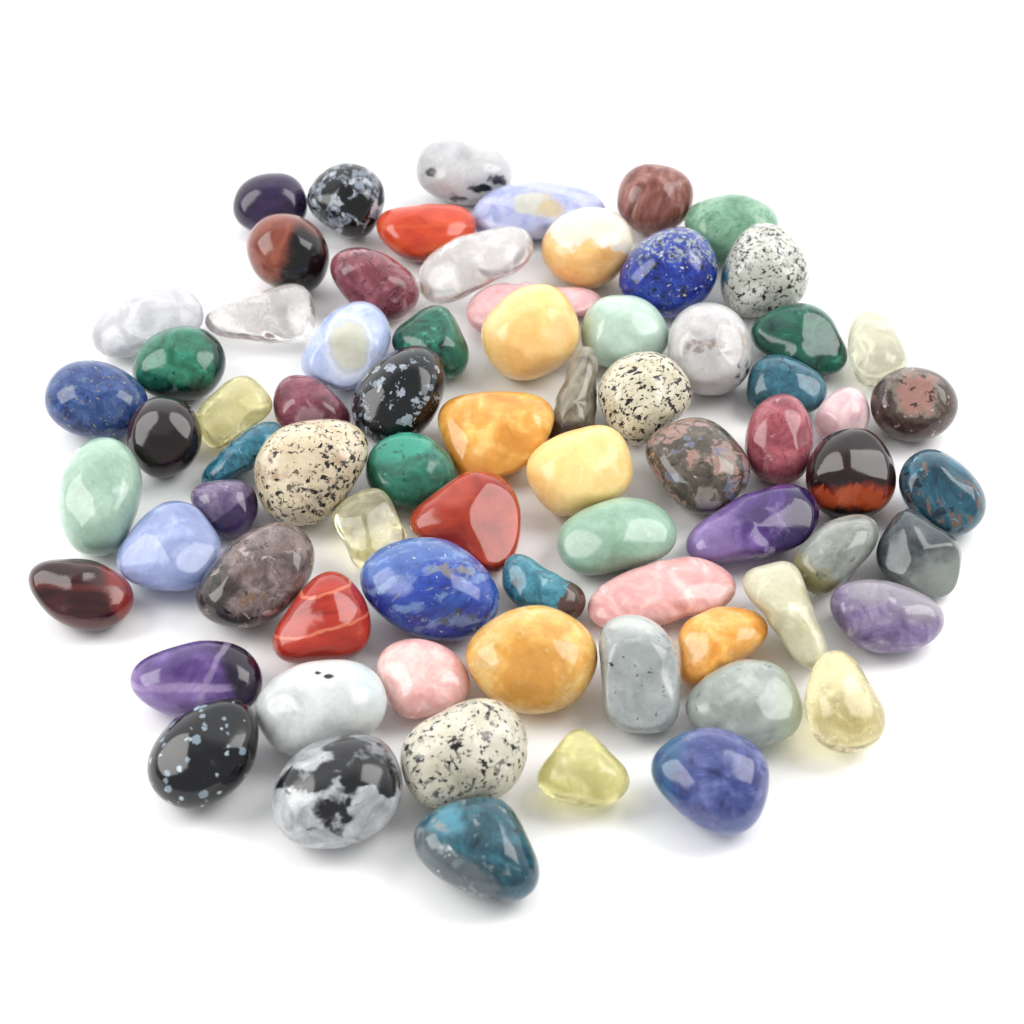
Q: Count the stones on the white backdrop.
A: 74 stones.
